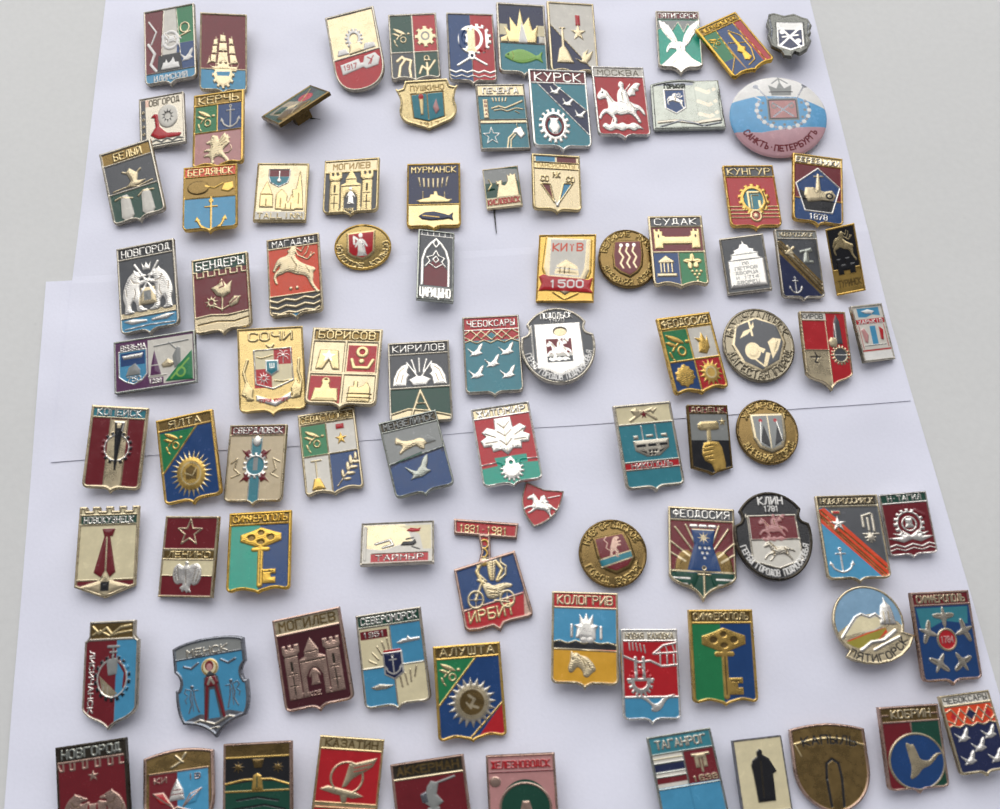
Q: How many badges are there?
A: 90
